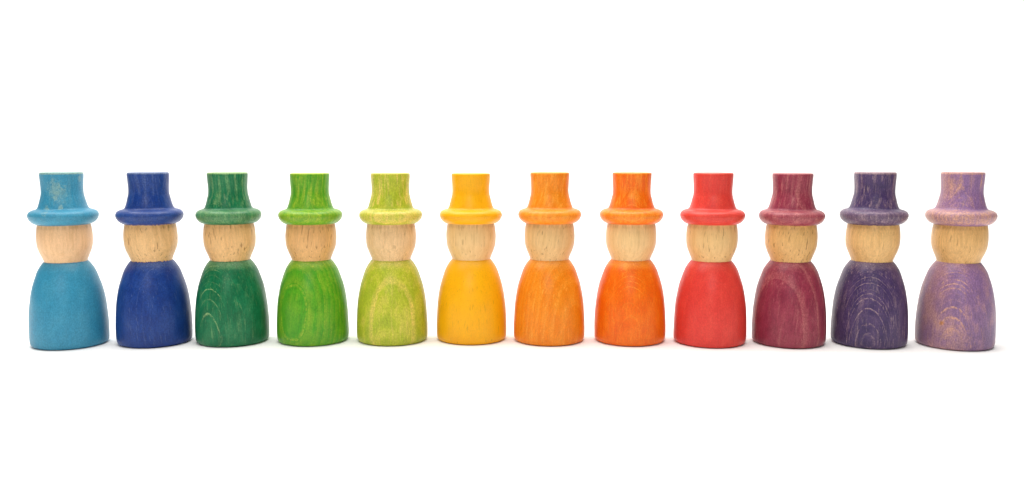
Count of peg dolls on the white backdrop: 12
